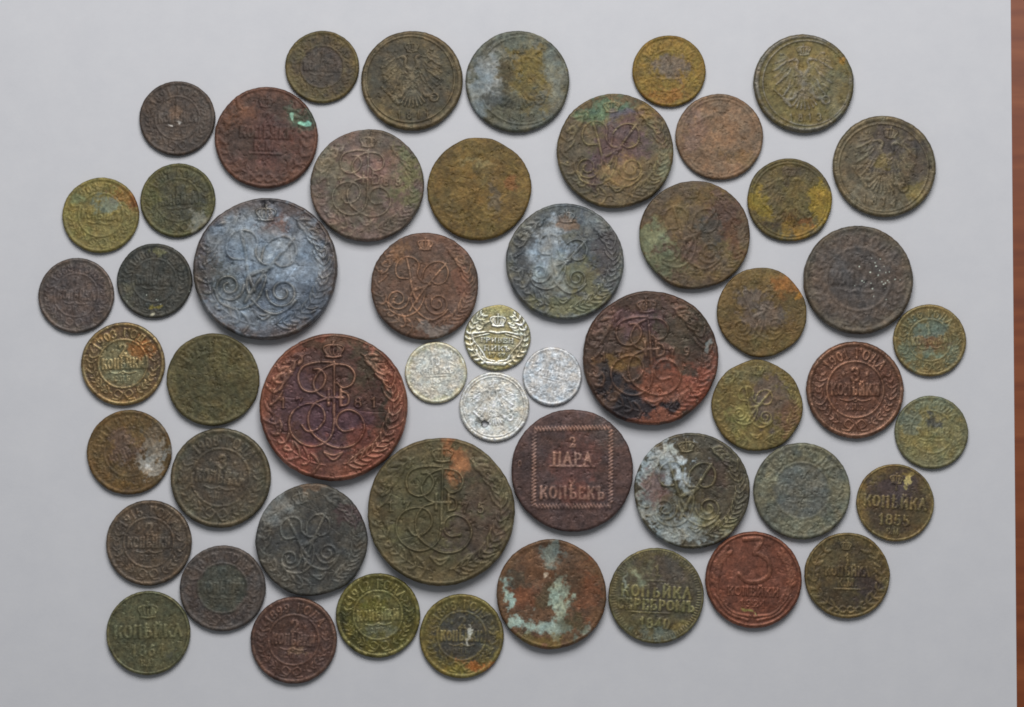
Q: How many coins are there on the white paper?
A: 53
